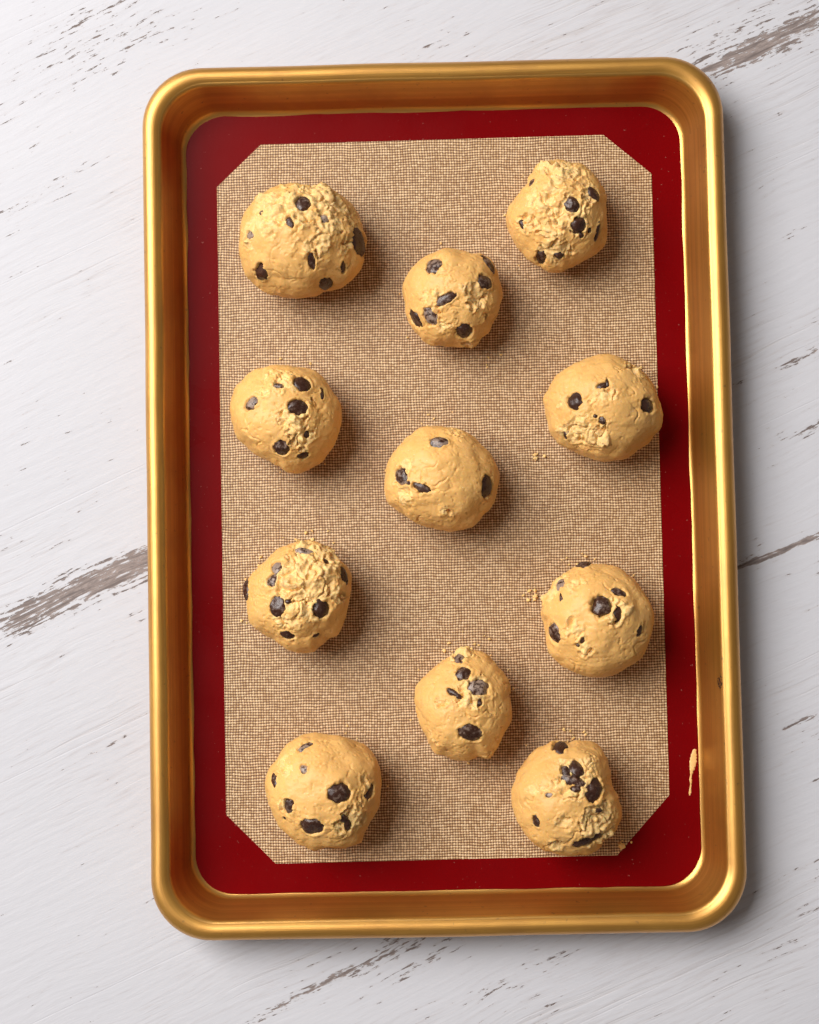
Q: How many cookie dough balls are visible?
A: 11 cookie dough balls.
